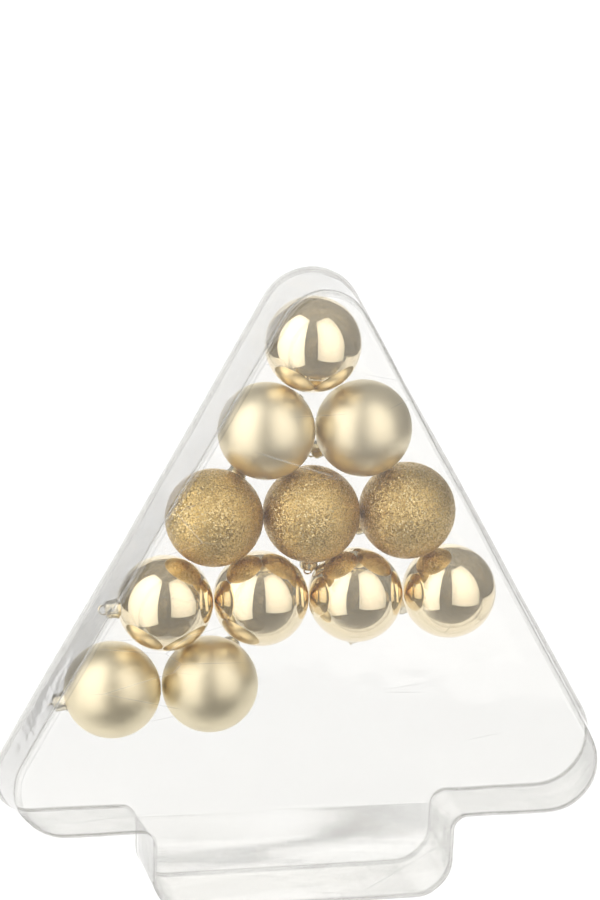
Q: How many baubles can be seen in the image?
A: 12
